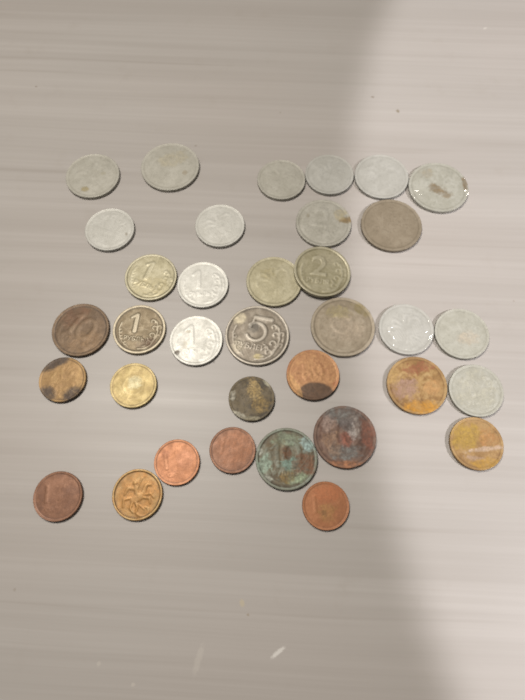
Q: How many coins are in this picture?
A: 35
